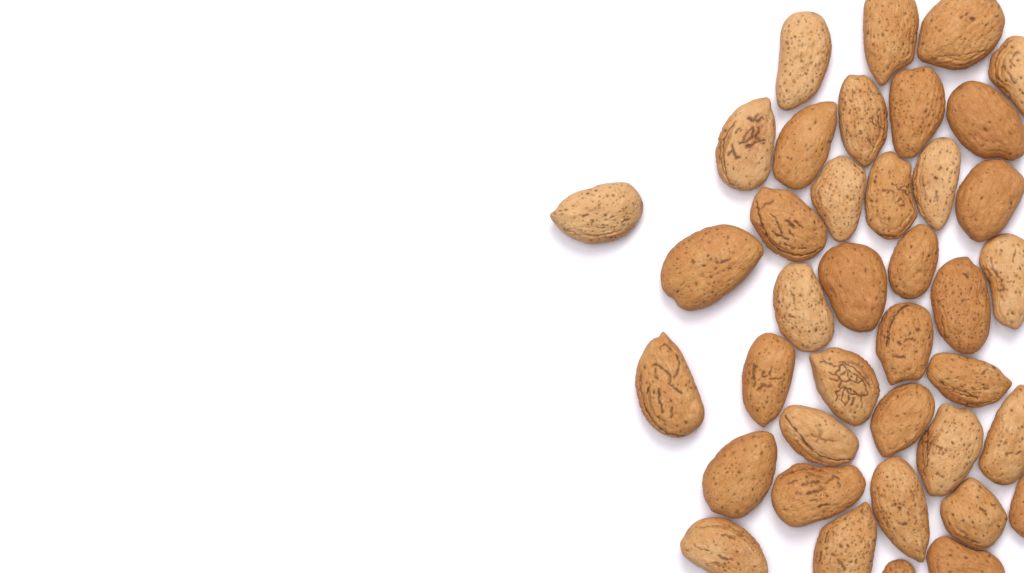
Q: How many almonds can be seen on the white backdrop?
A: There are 39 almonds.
